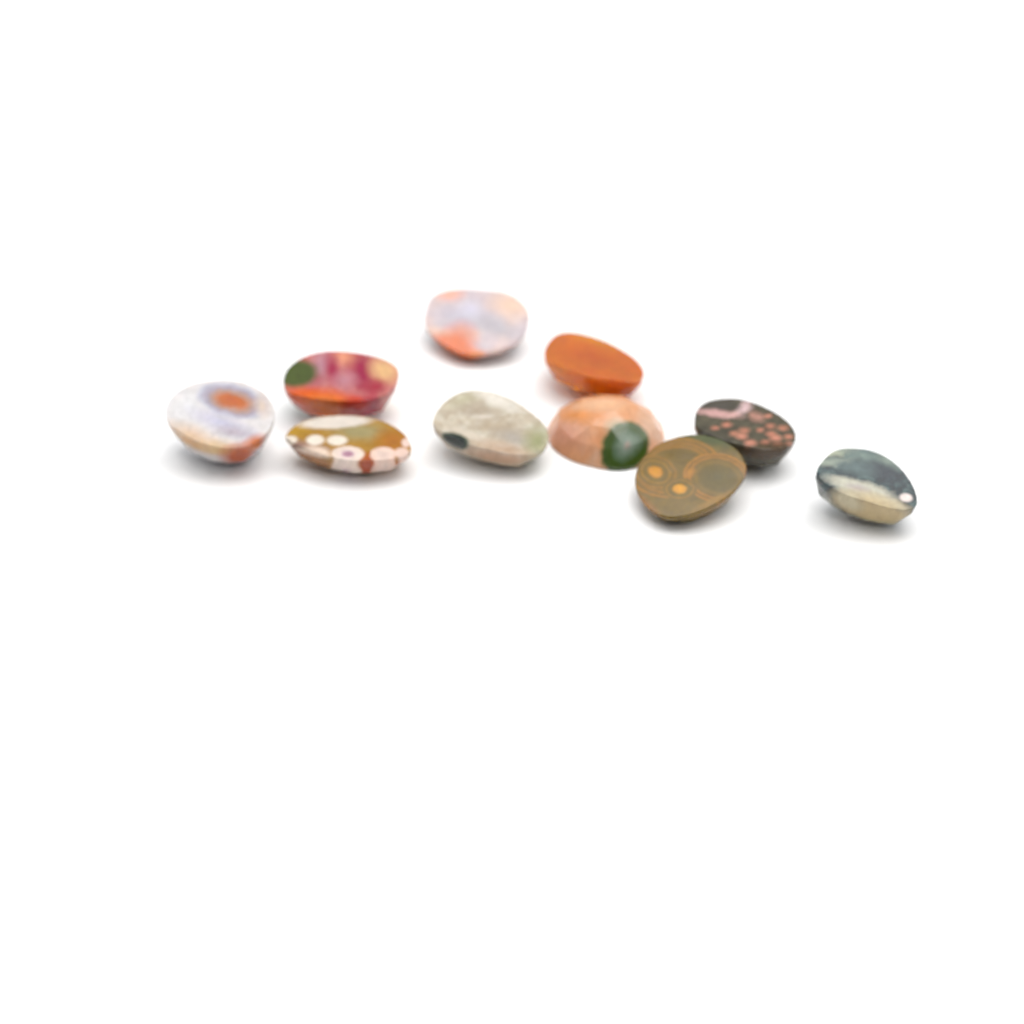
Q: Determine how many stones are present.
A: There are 10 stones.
